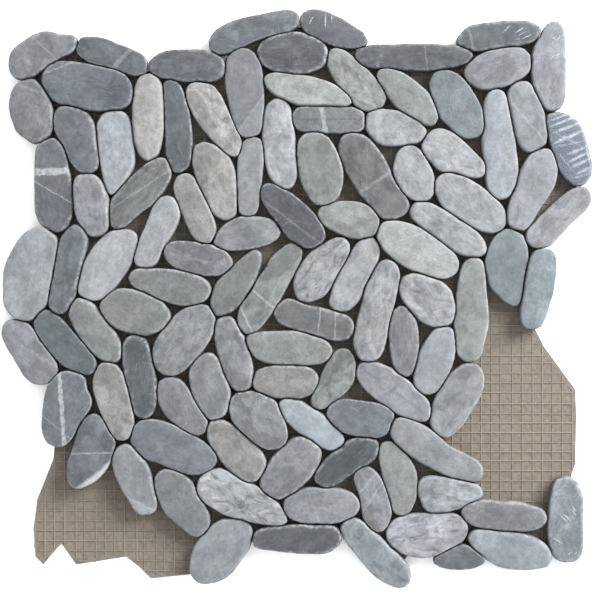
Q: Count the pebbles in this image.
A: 104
